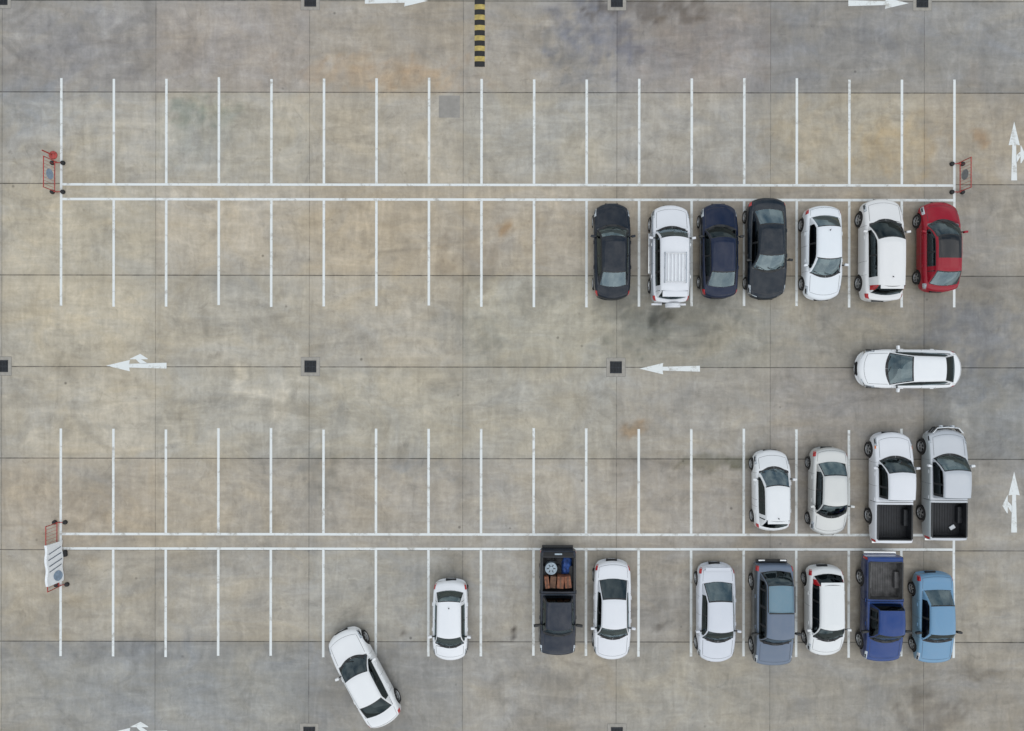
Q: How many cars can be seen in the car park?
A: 17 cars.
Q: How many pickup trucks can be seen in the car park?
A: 4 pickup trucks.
